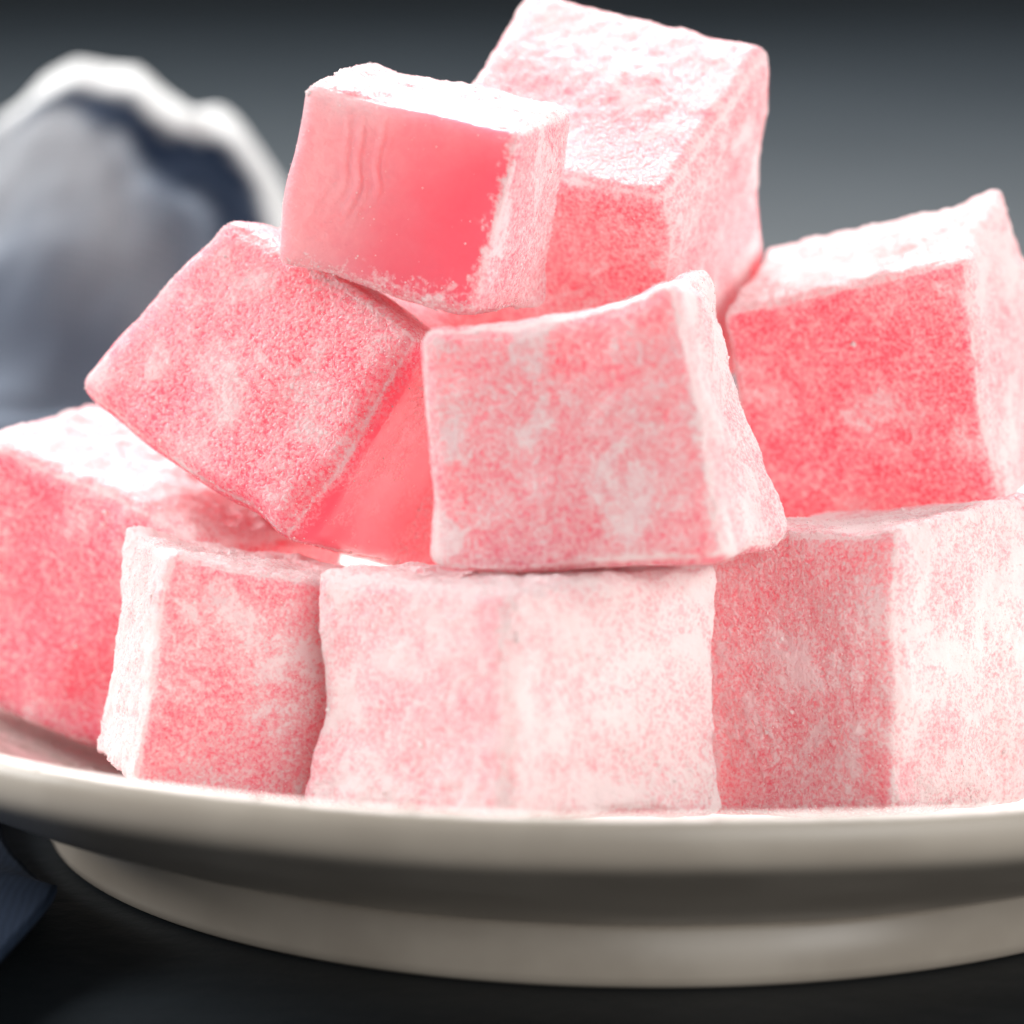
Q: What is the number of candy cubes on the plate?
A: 9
